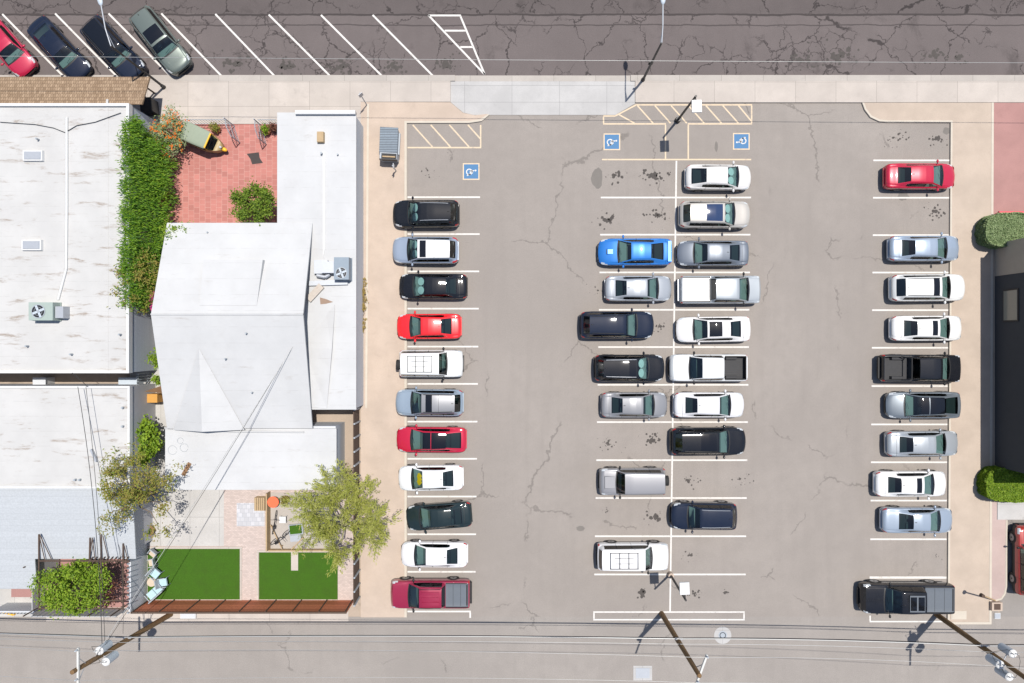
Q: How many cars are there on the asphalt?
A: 42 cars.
